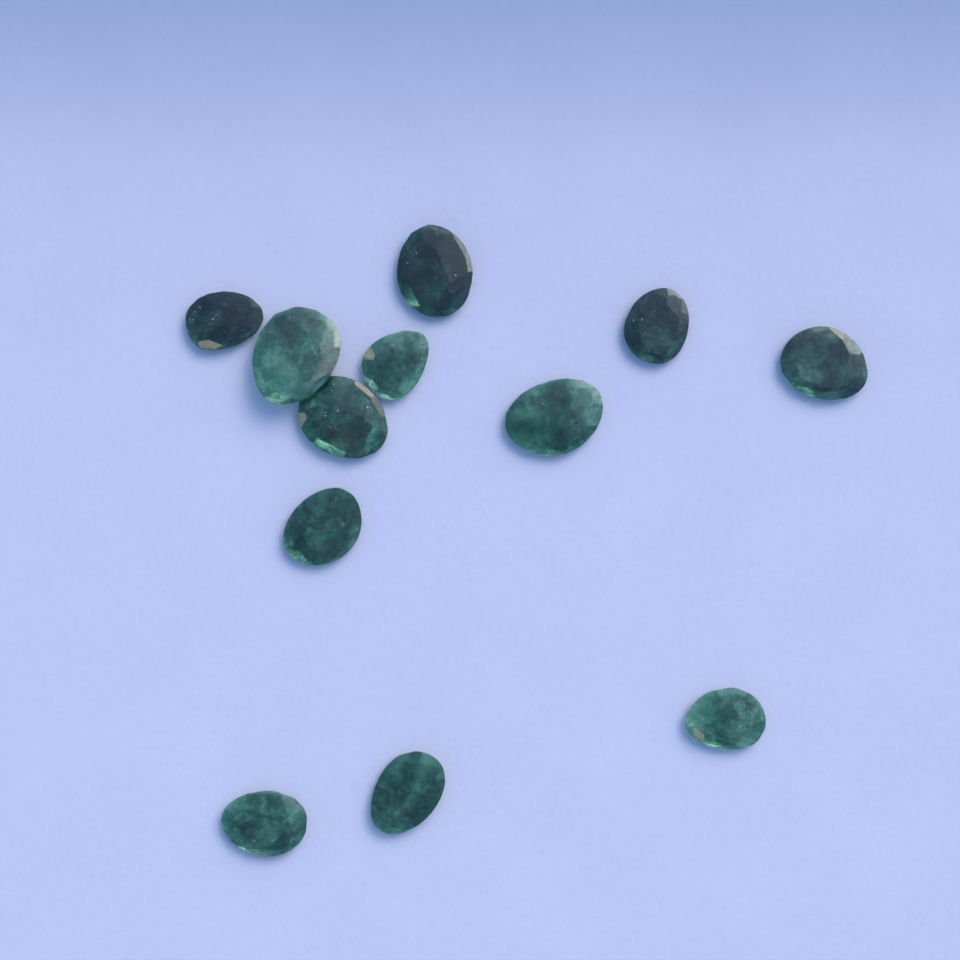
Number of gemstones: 12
